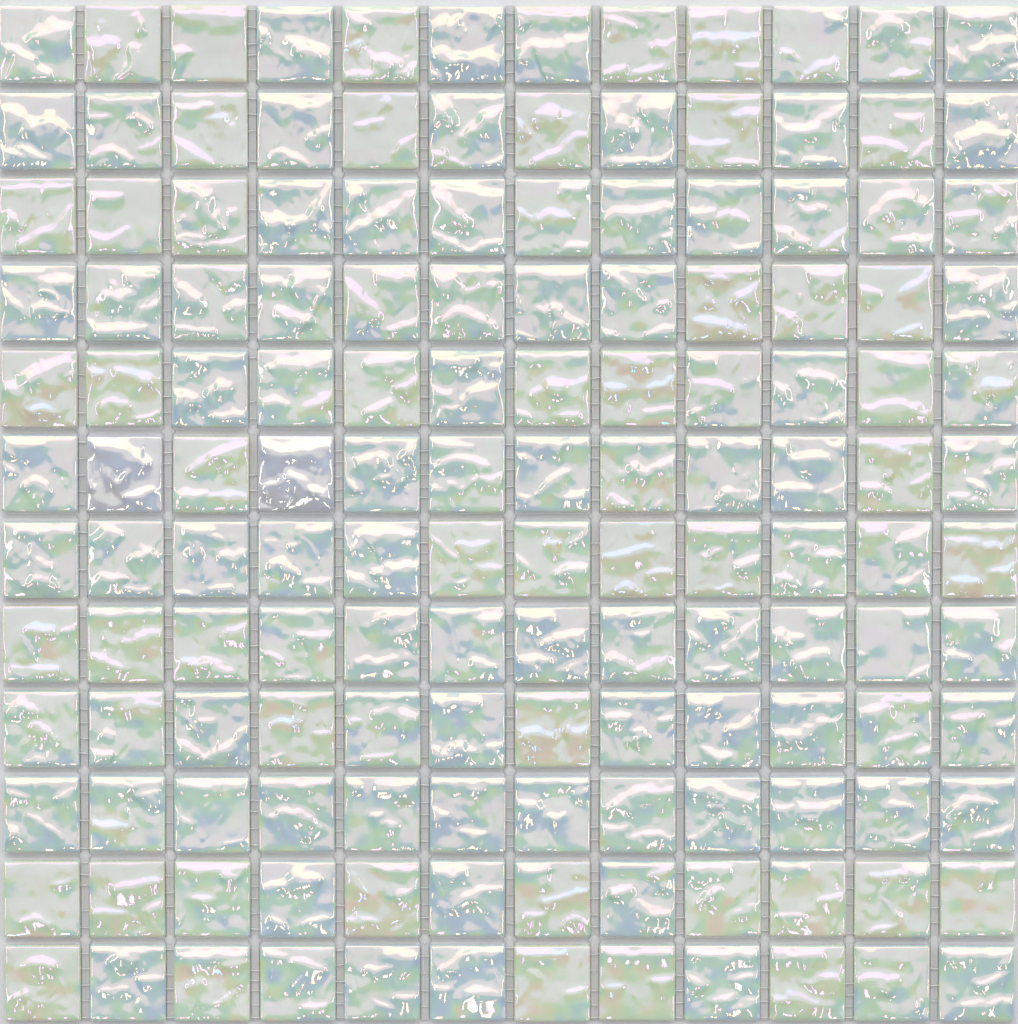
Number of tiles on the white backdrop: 144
